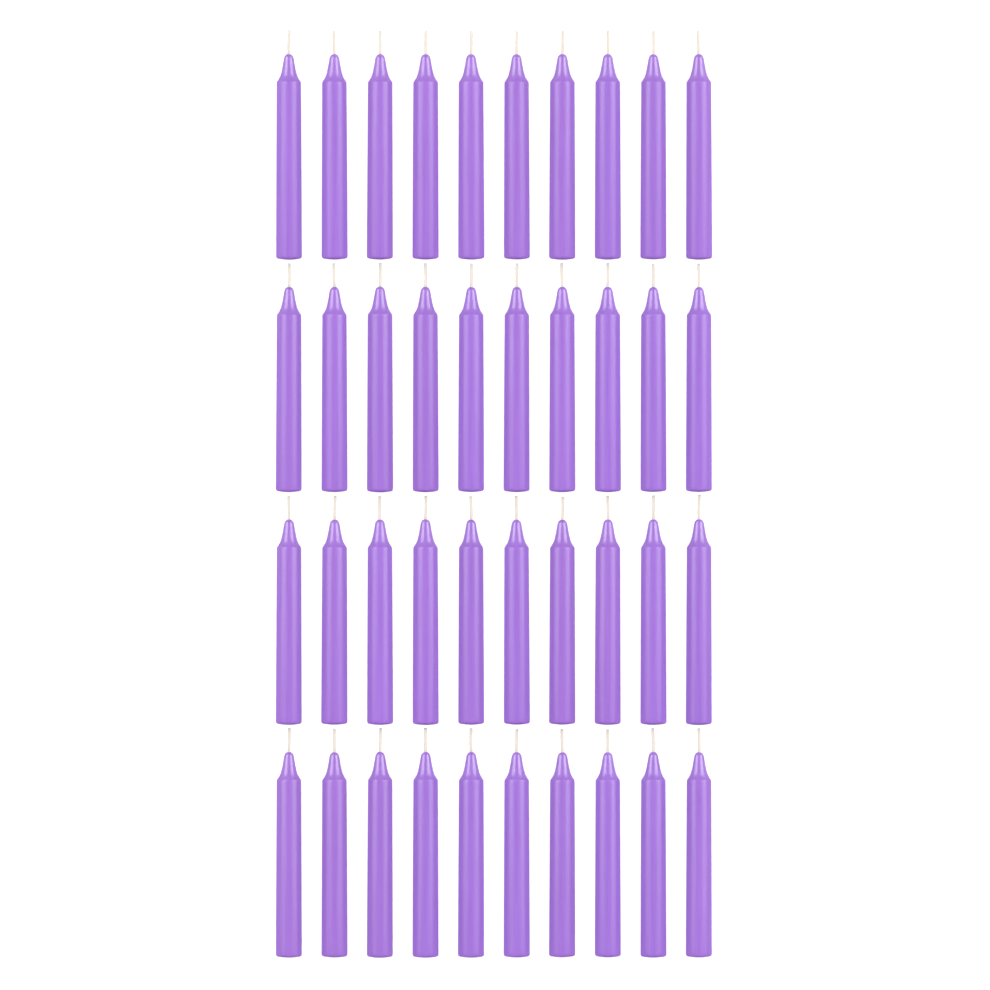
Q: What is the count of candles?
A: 40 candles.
